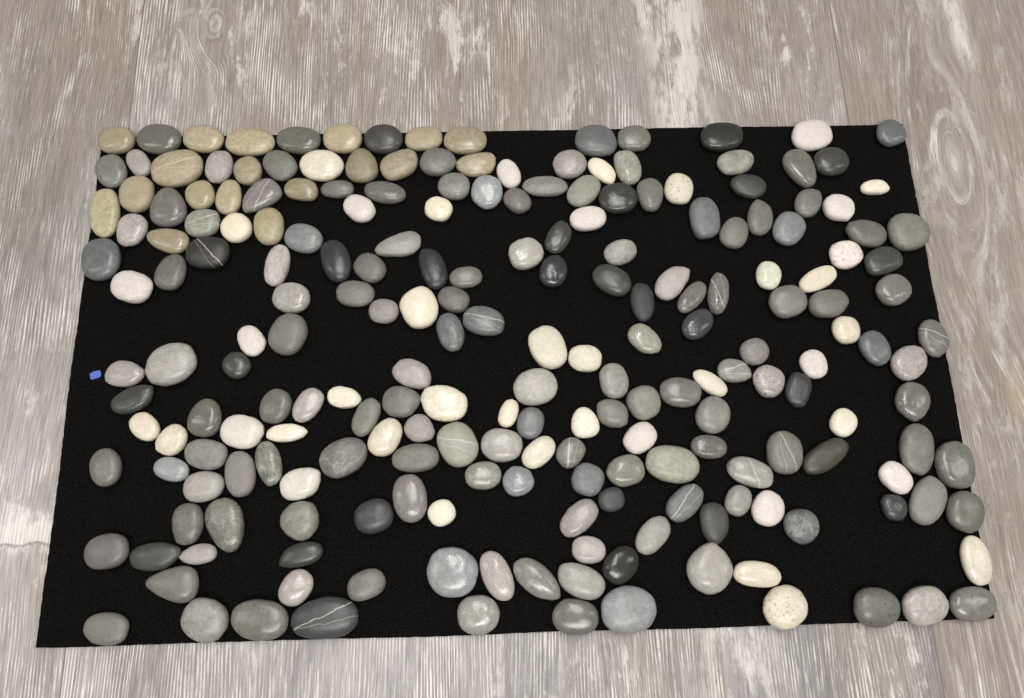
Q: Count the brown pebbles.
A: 18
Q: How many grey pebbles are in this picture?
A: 131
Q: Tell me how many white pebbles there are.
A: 41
